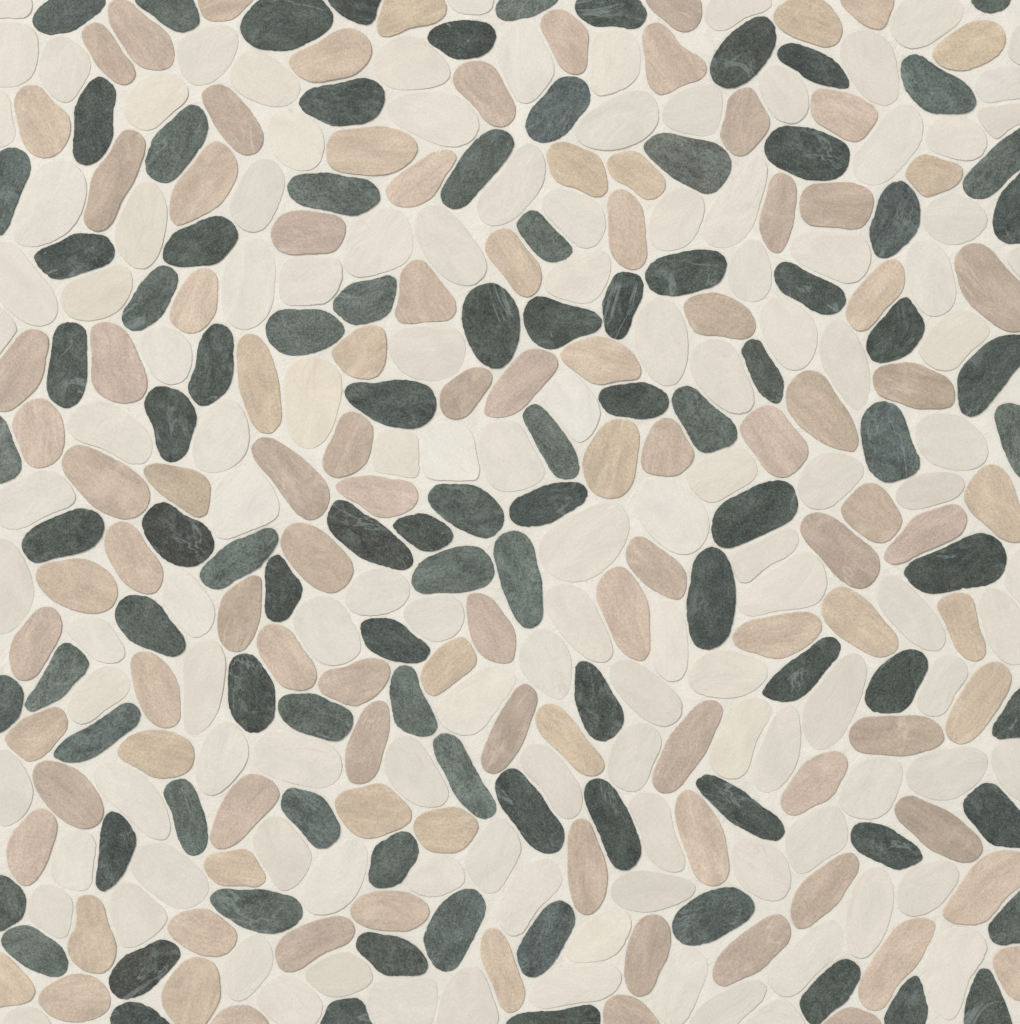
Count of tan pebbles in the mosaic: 105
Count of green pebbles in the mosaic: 97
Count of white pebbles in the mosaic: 127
